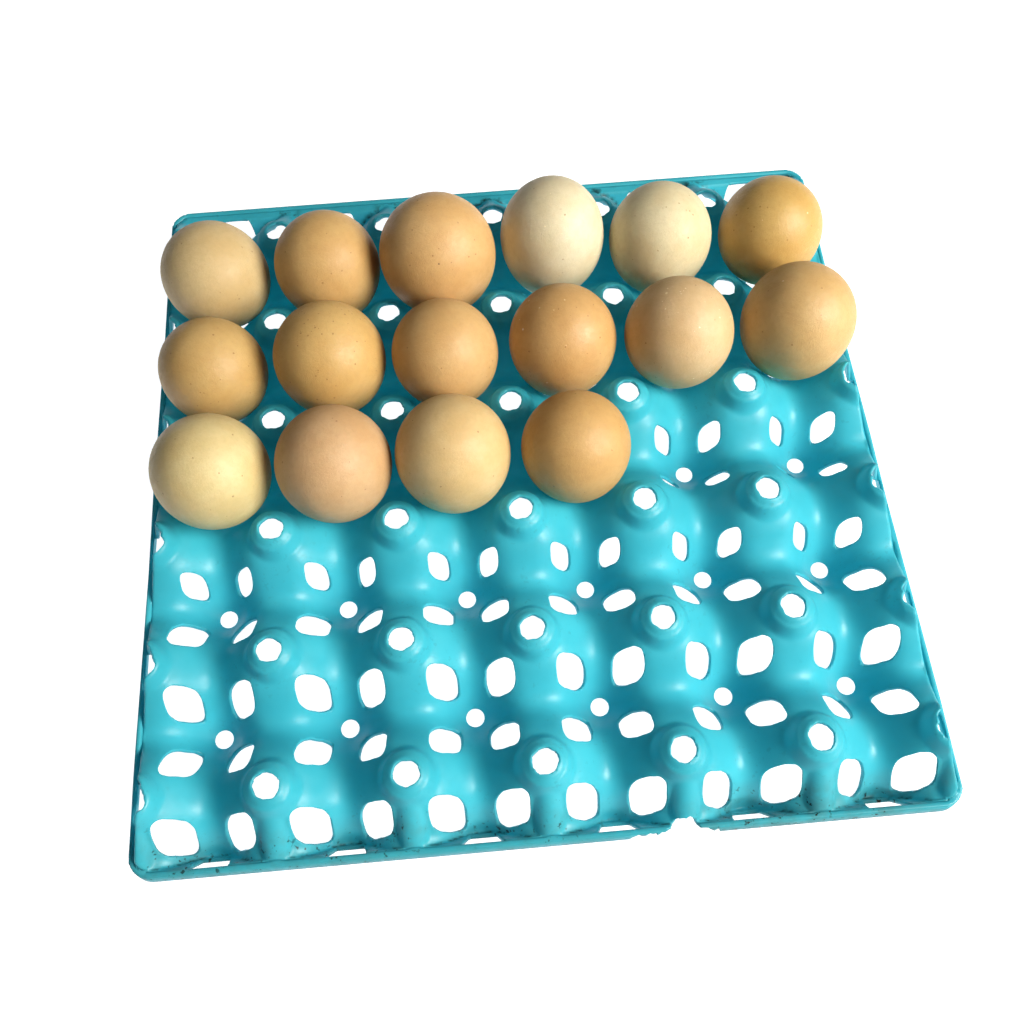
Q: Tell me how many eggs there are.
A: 16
